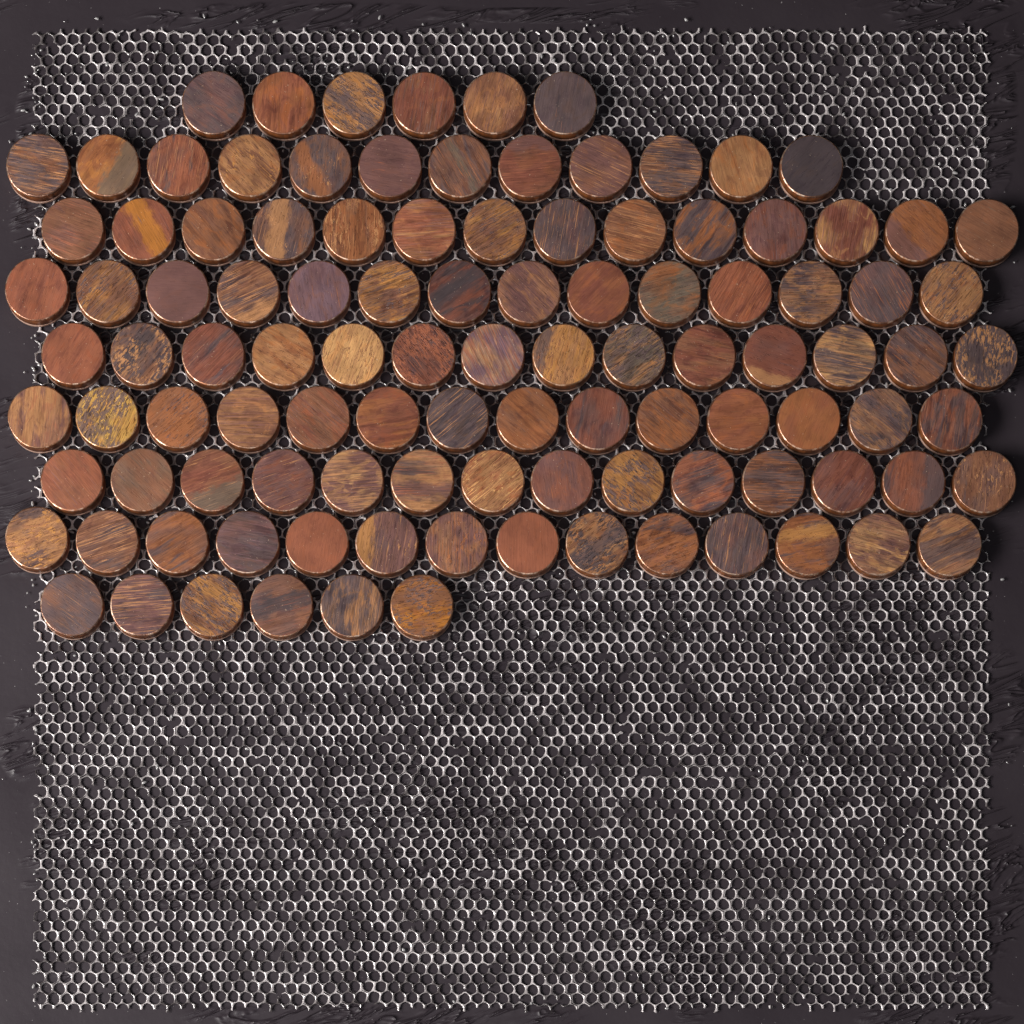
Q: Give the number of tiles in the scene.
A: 108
